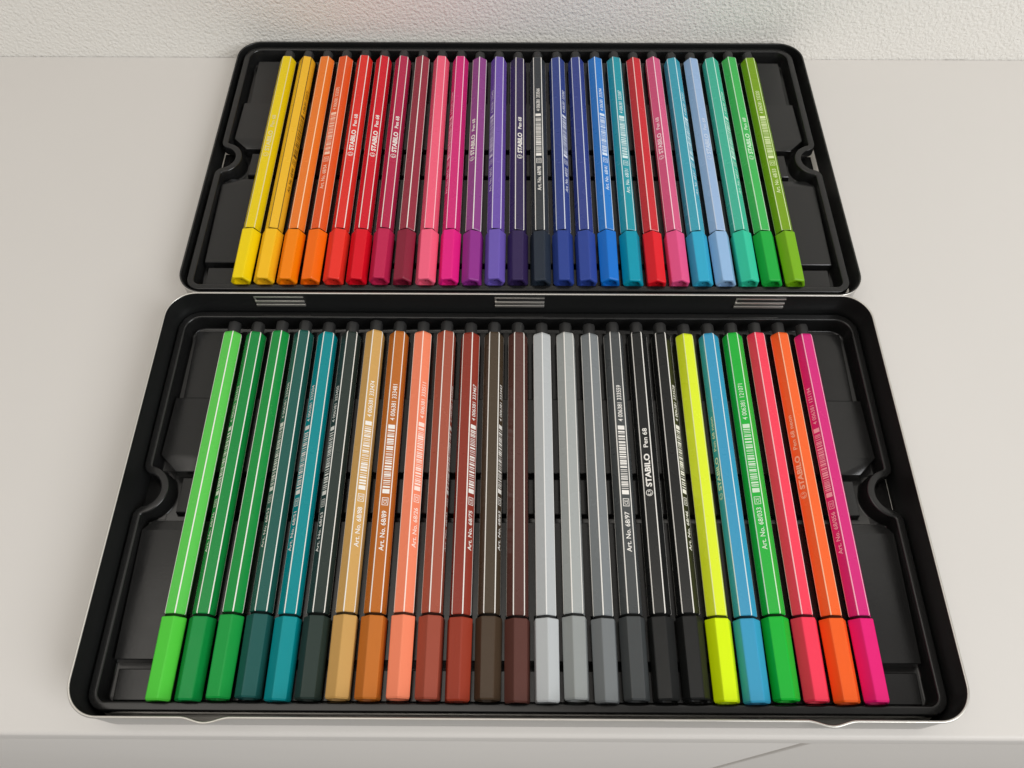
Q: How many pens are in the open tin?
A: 50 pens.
